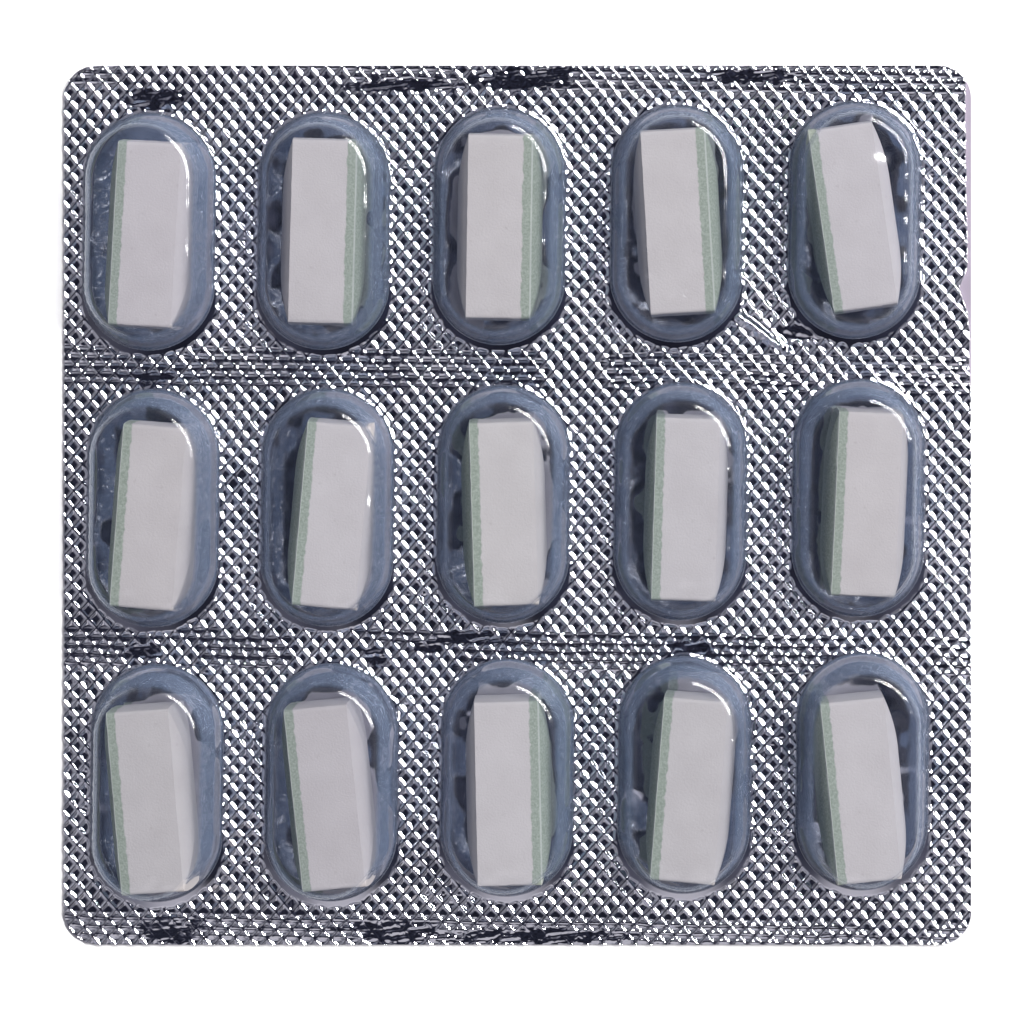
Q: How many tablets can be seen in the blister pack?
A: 15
